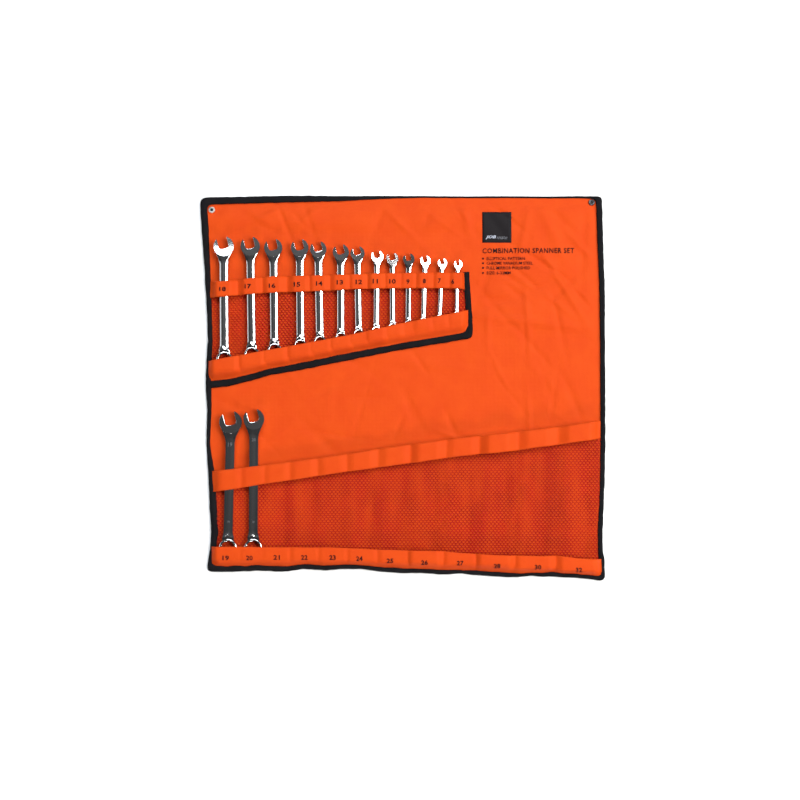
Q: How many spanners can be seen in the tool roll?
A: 15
